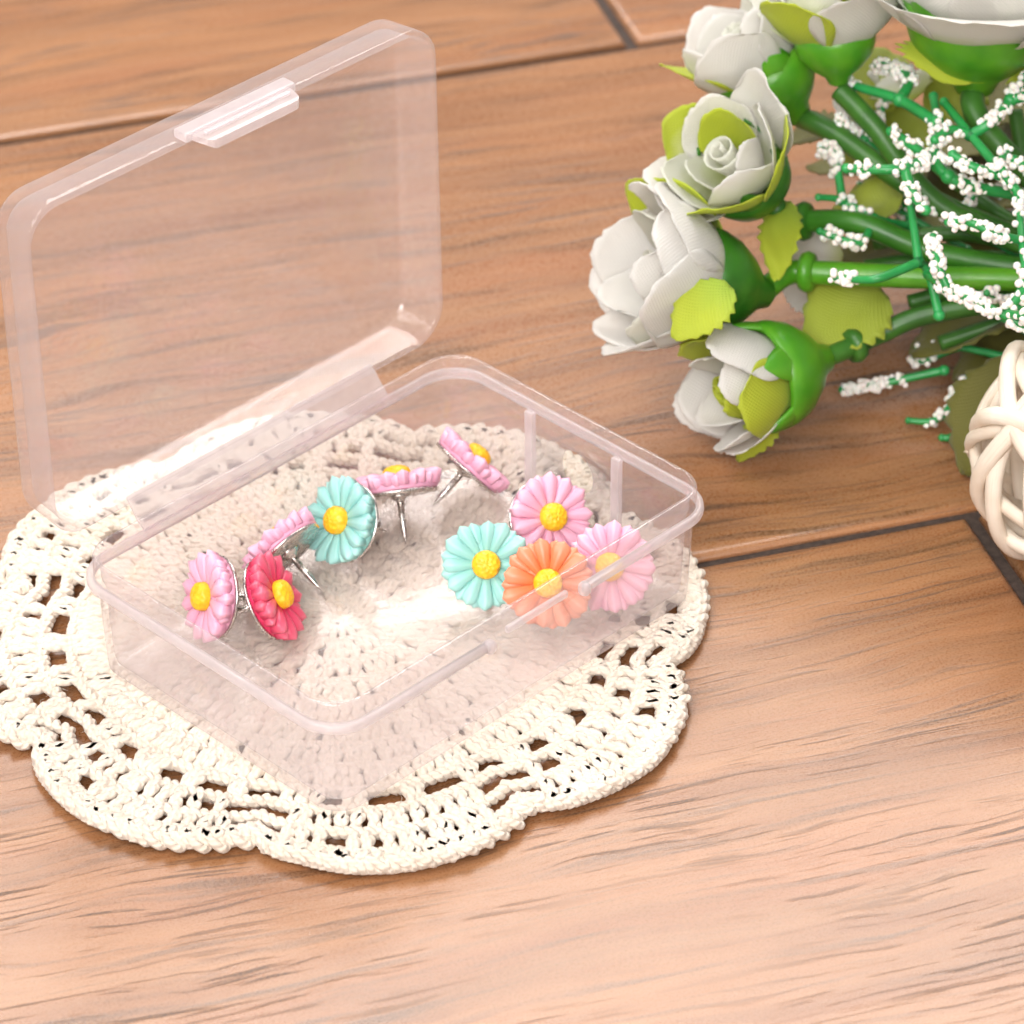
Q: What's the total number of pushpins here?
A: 10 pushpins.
